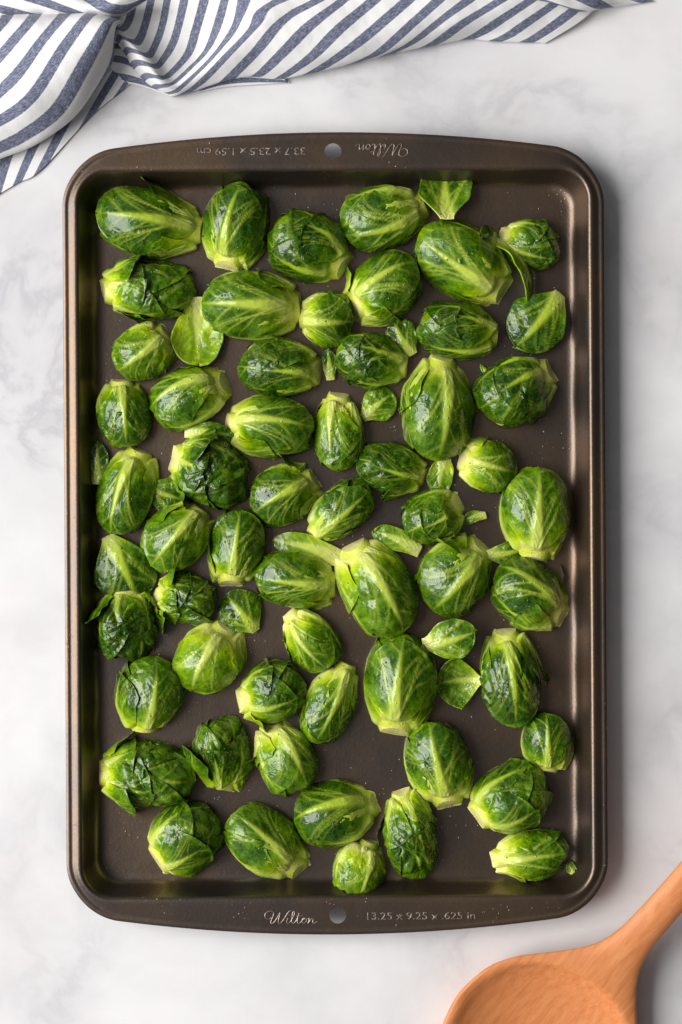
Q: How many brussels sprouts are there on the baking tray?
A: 55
